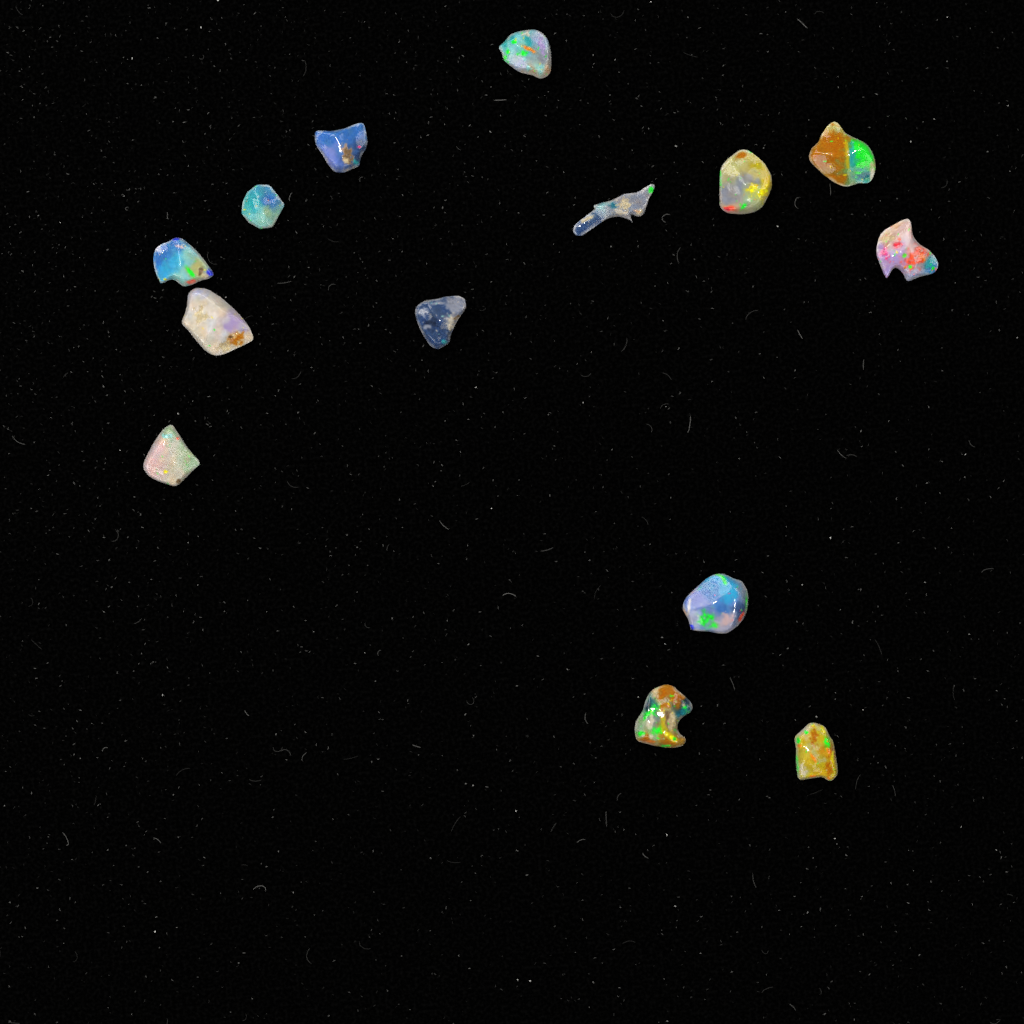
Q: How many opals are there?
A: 14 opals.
